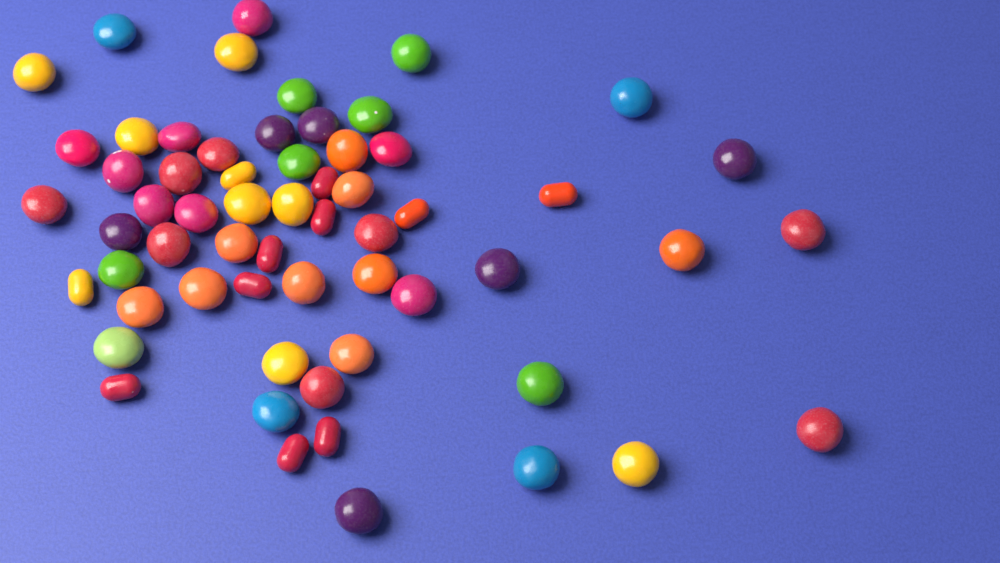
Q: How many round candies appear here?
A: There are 49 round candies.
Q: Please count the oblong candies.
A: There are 11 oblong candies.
